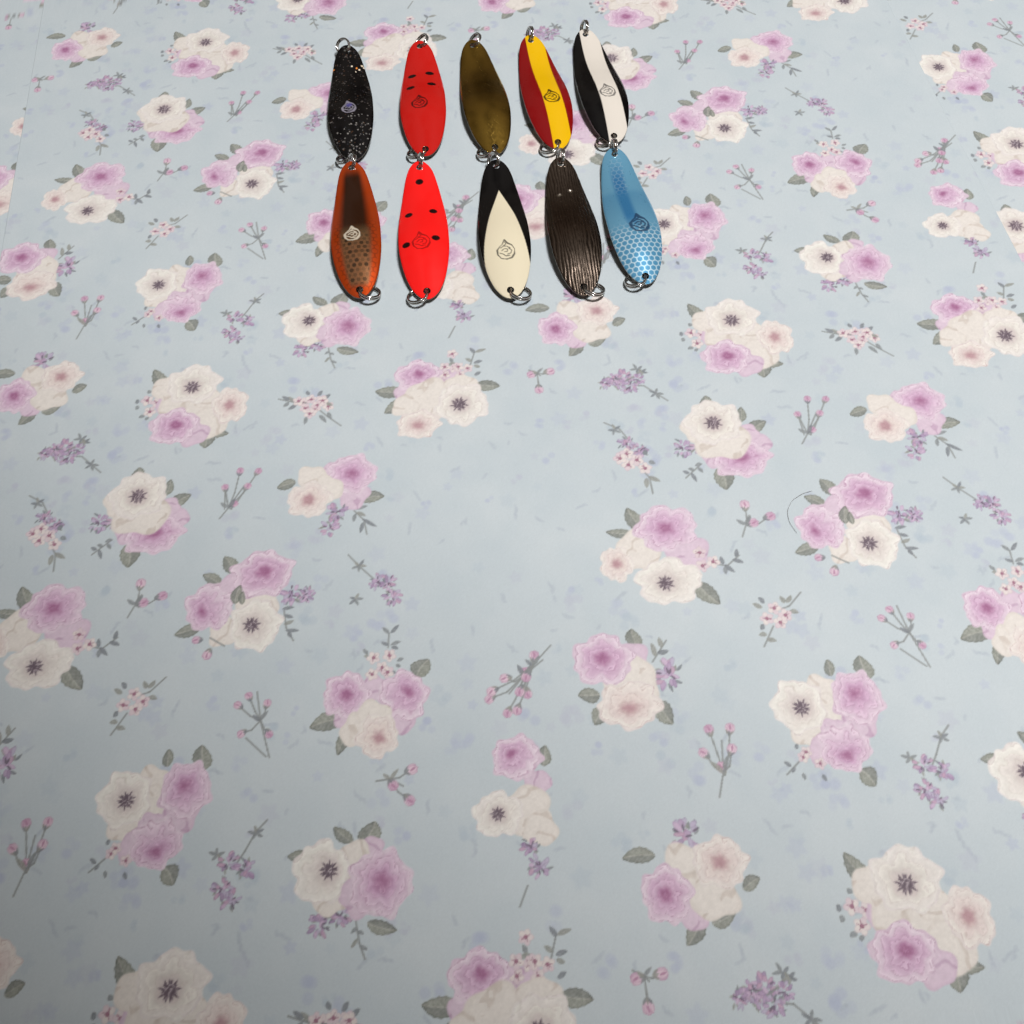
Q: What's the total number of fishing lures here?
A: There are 10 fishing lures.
